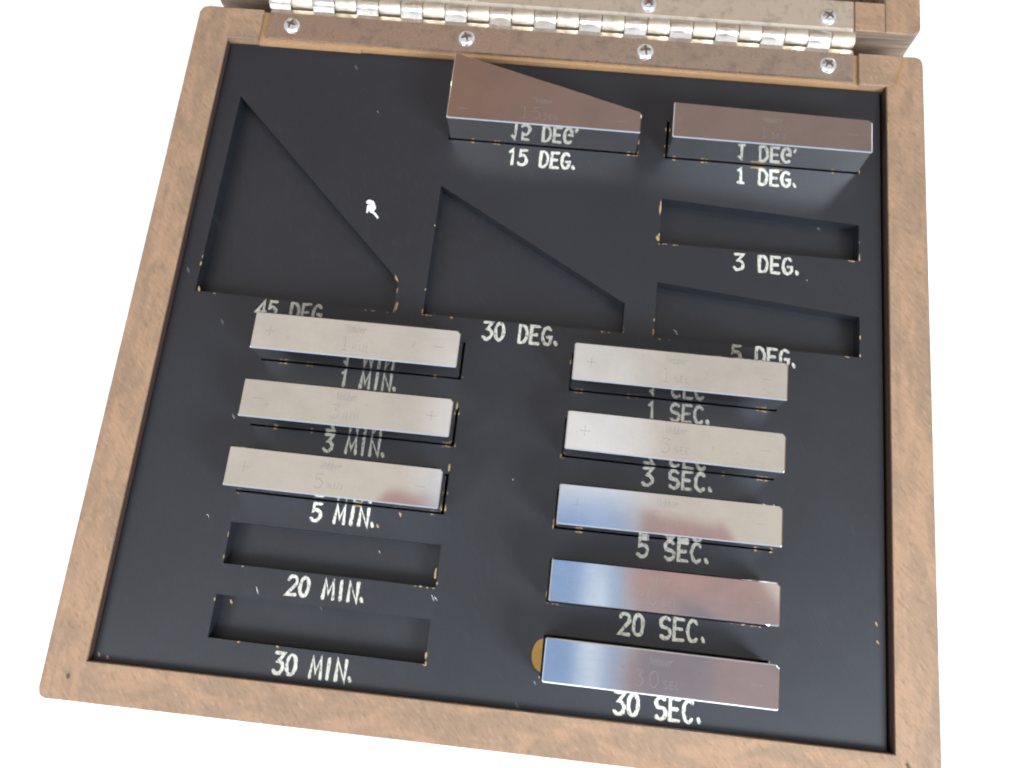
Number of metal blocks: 10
